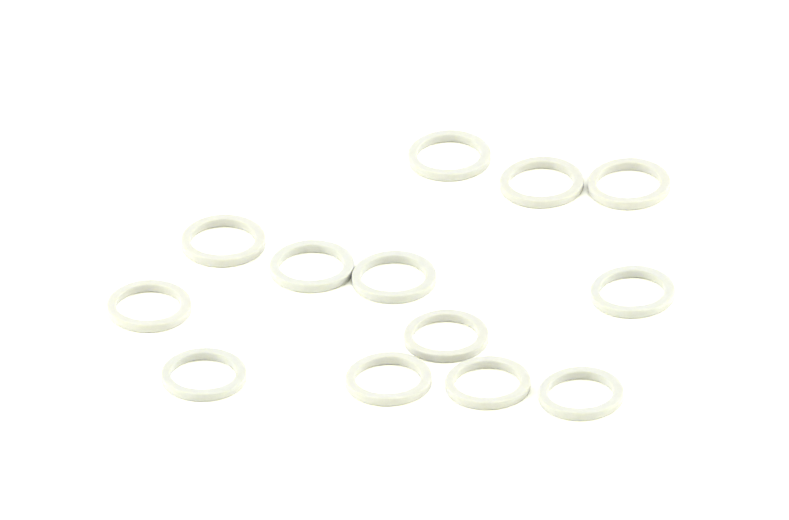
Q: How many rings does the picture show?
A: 13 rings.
